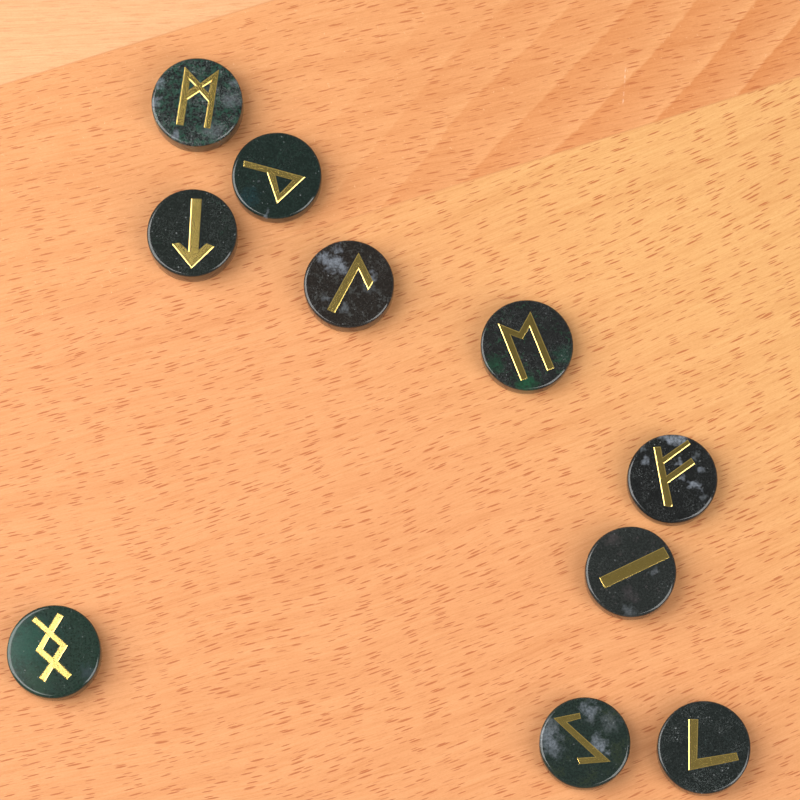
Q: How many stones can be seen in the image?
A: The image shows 10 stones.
